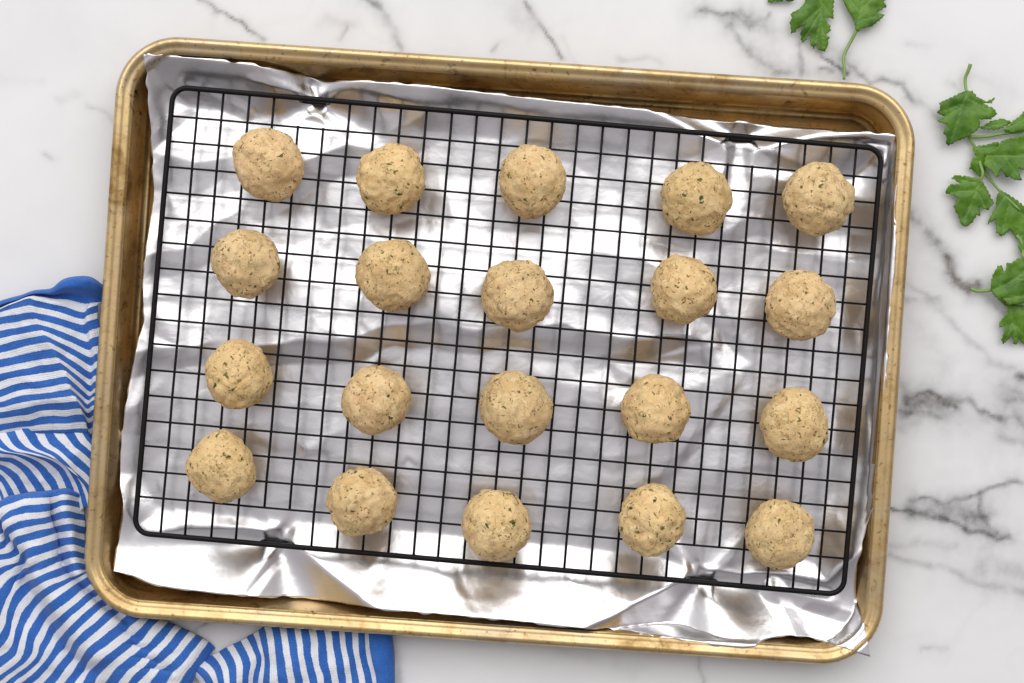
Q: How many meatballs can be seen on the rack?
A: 20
